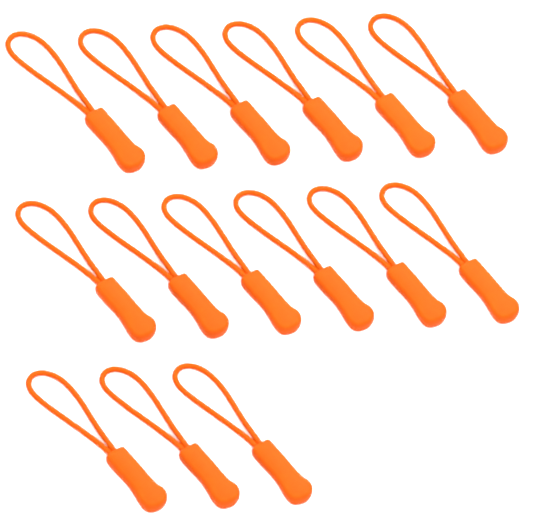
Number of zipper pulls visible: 15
